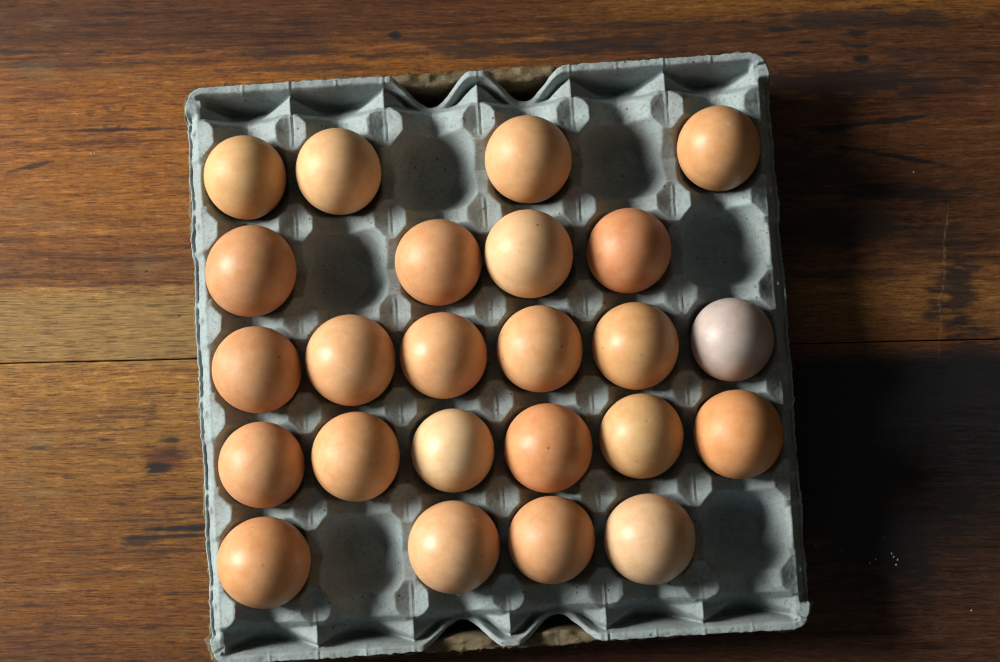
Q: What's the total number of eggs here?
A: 24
